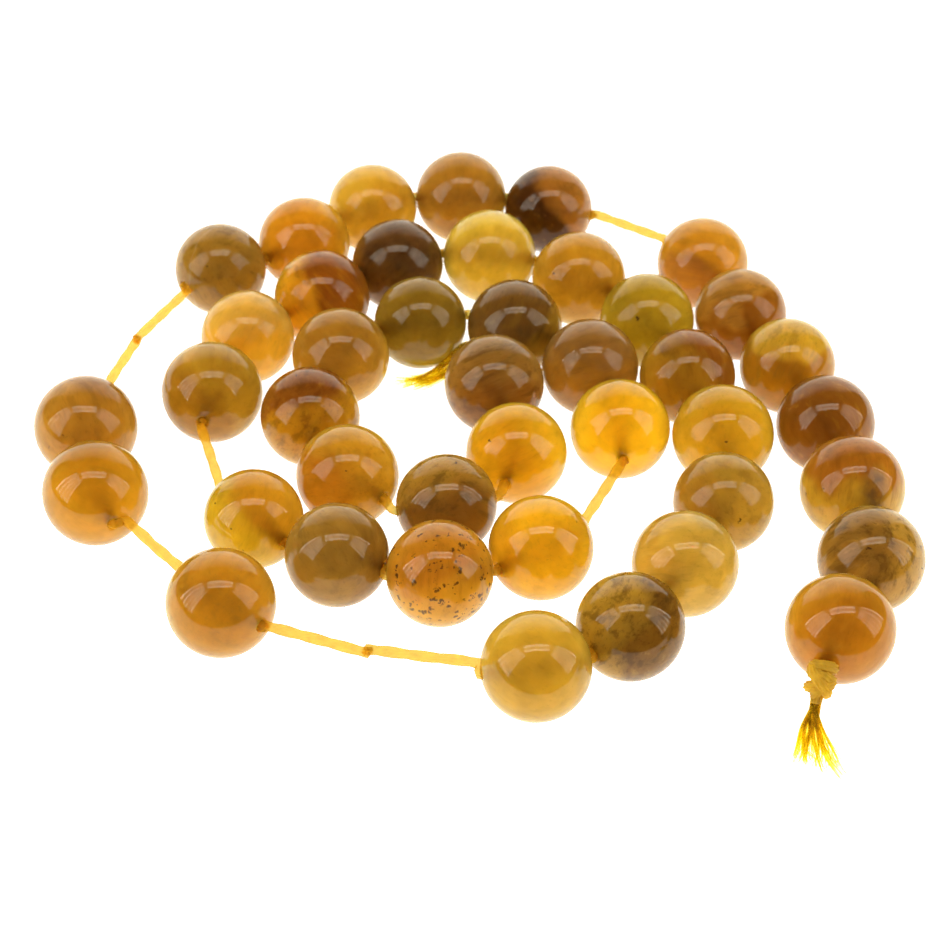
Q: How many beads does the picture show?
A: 42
